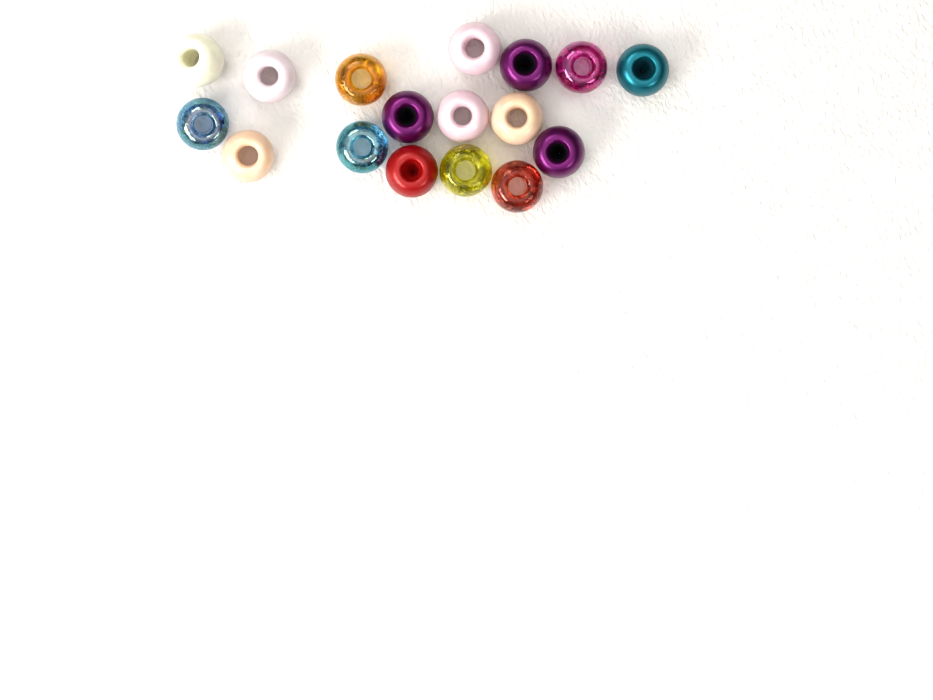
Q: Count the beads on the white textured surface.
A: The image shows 17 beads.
